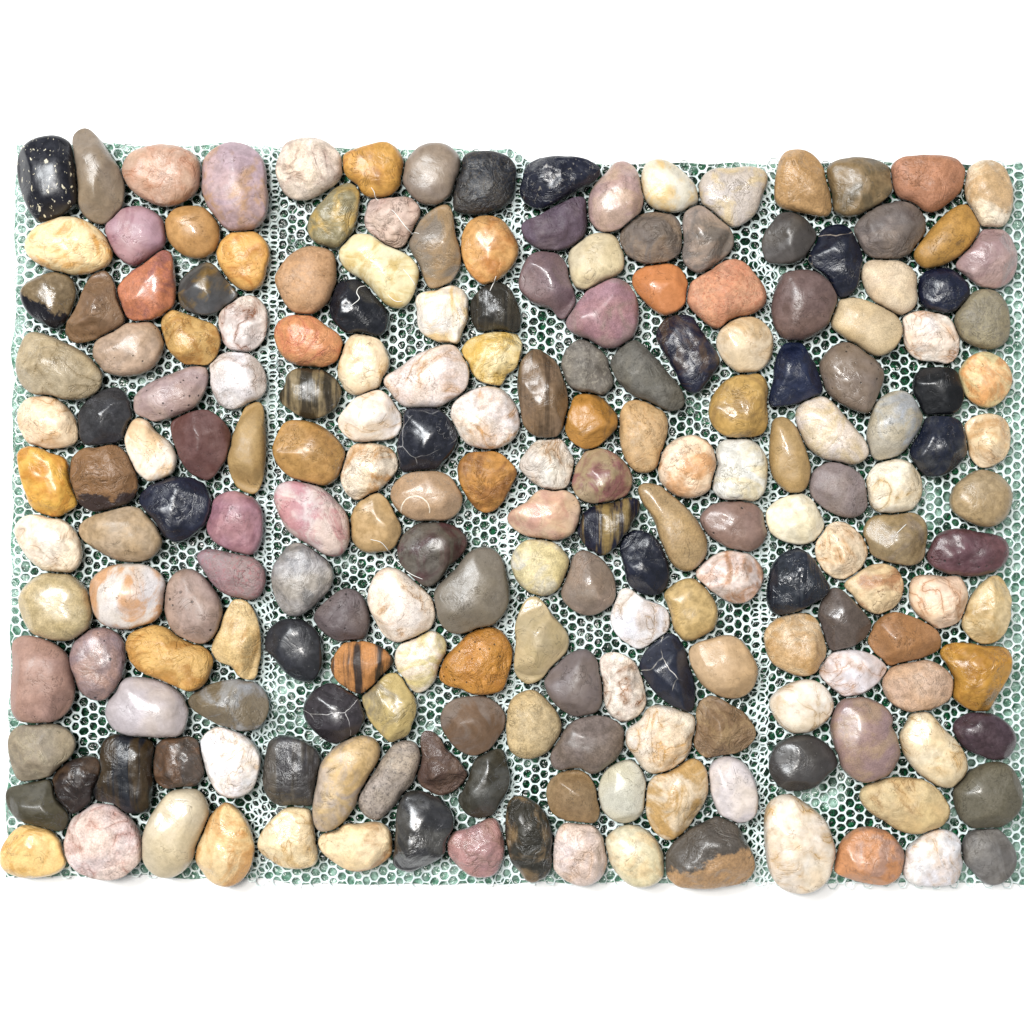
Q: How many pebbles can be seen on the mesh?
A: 200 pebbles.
